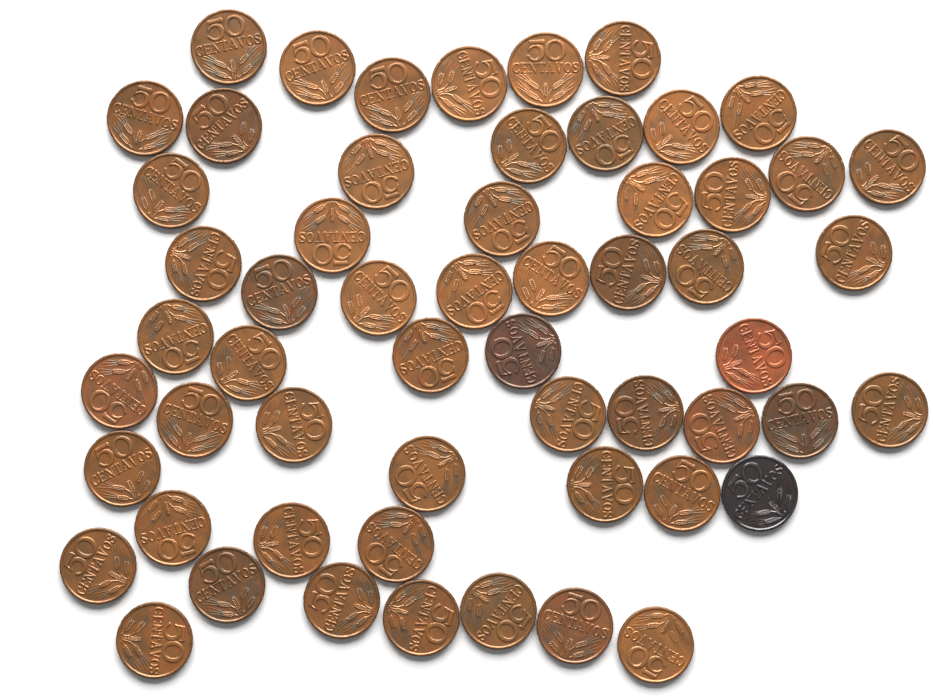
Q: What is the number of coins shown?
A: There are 57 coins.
